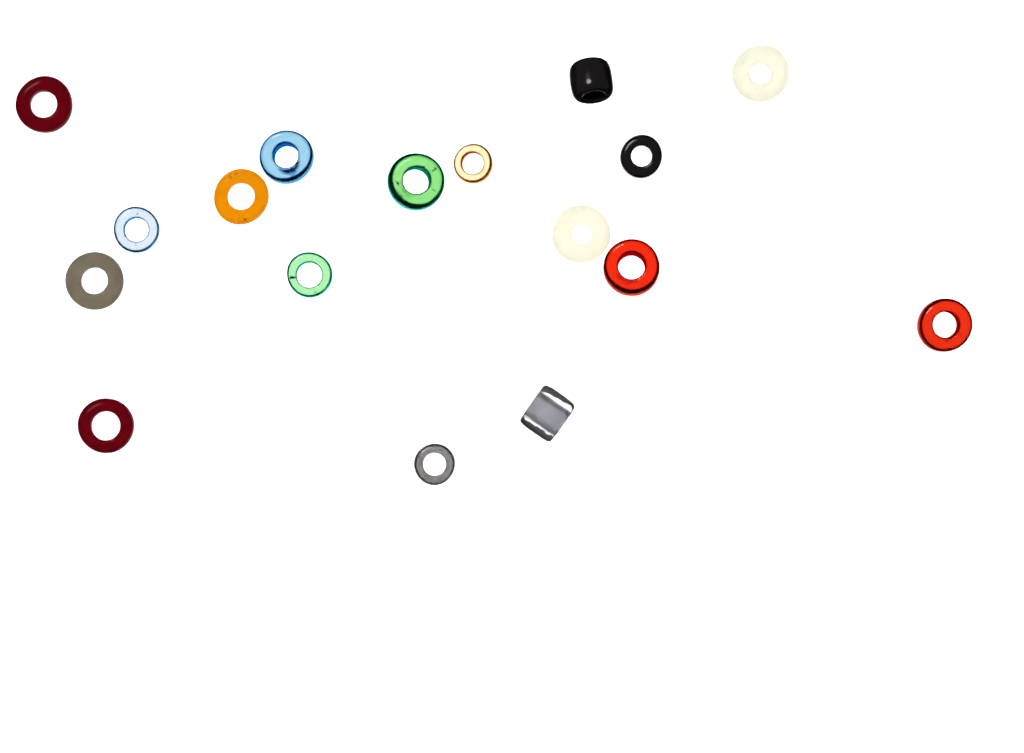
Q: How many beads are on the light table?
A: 17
